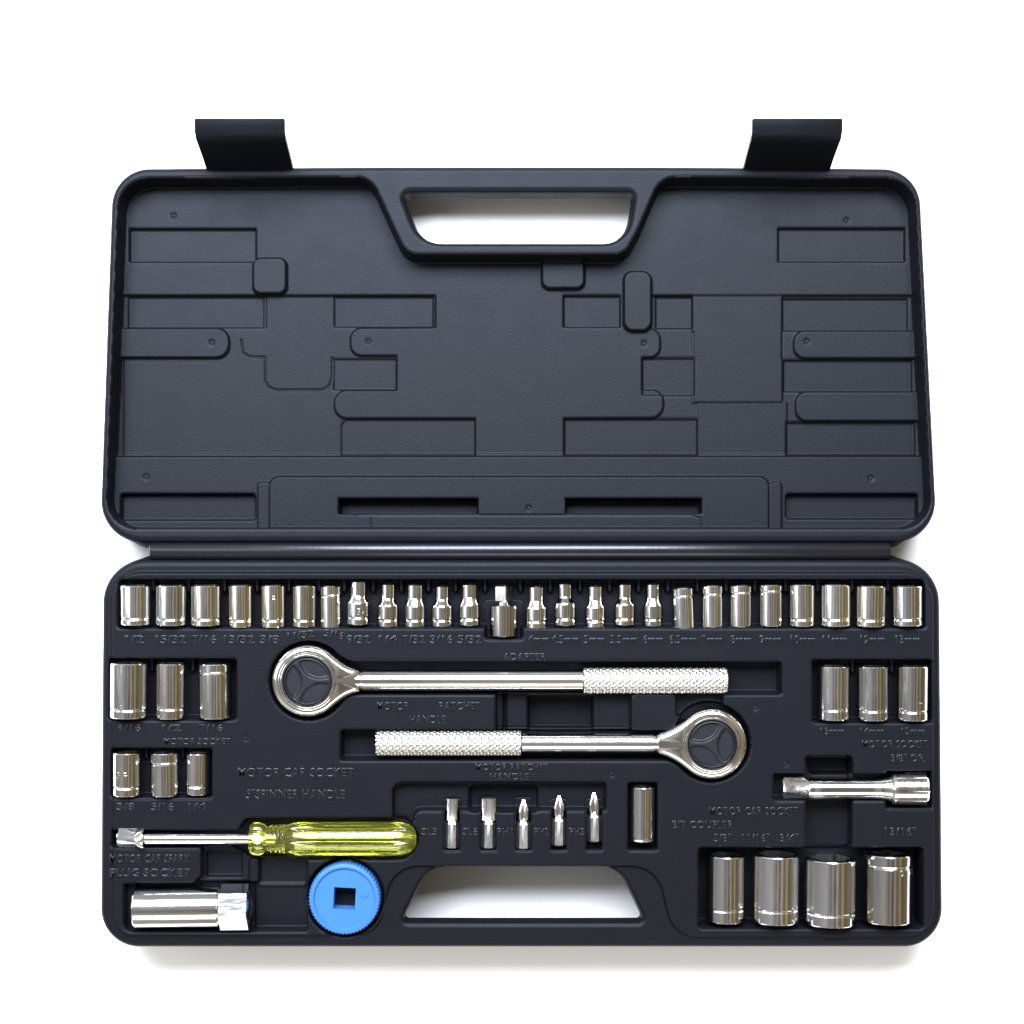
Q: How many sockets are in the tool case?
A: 40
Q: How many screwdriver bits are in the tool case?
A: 5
